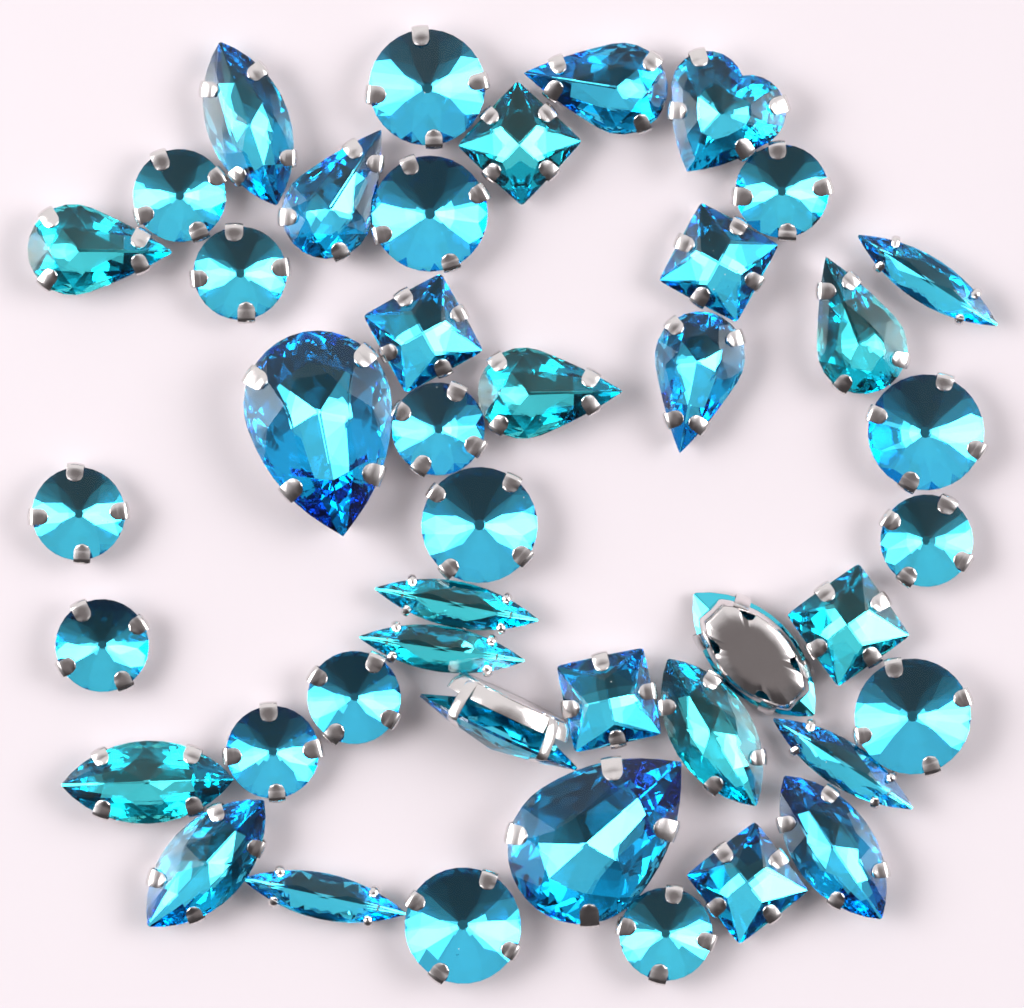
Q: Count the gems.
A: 43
